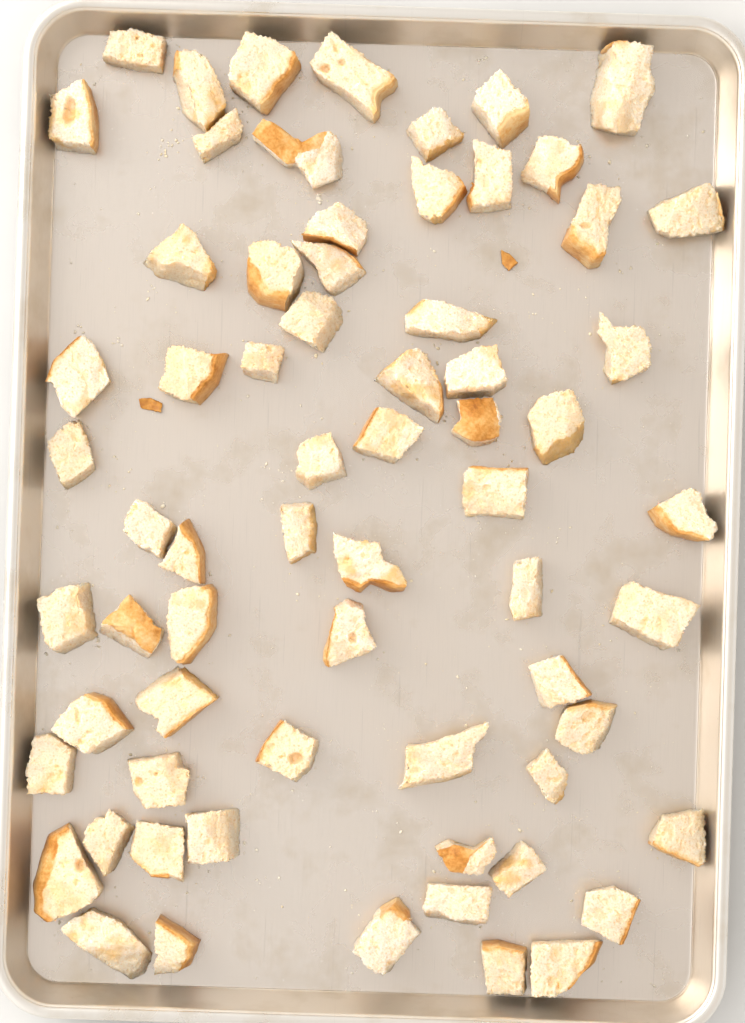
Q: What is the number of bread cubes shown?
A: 67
